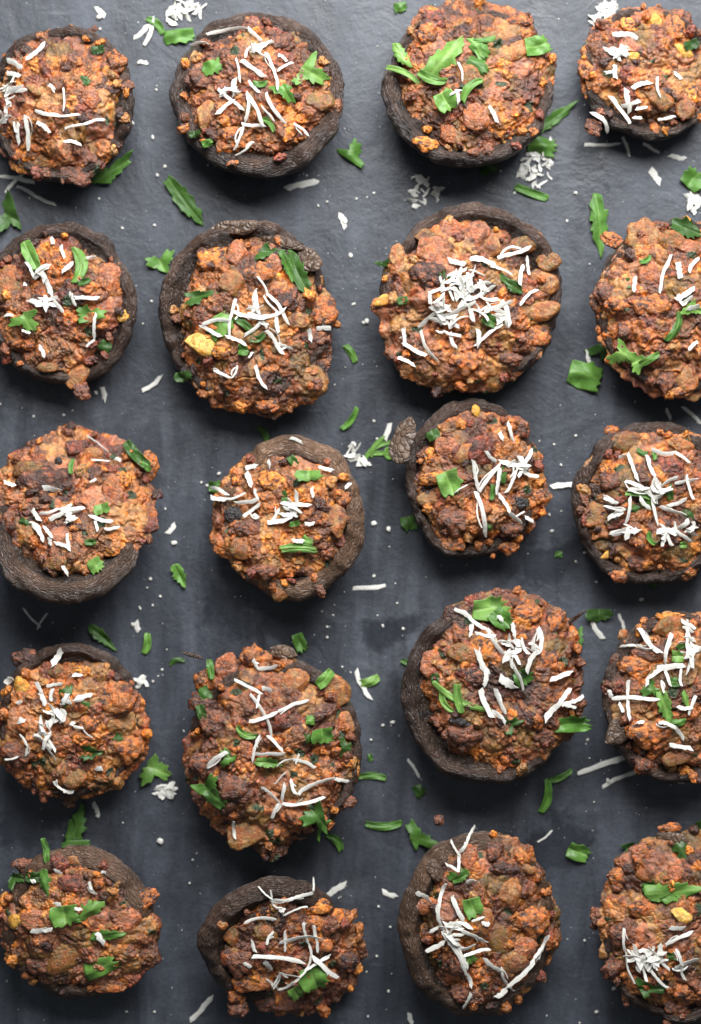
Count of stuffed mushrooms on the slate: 20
